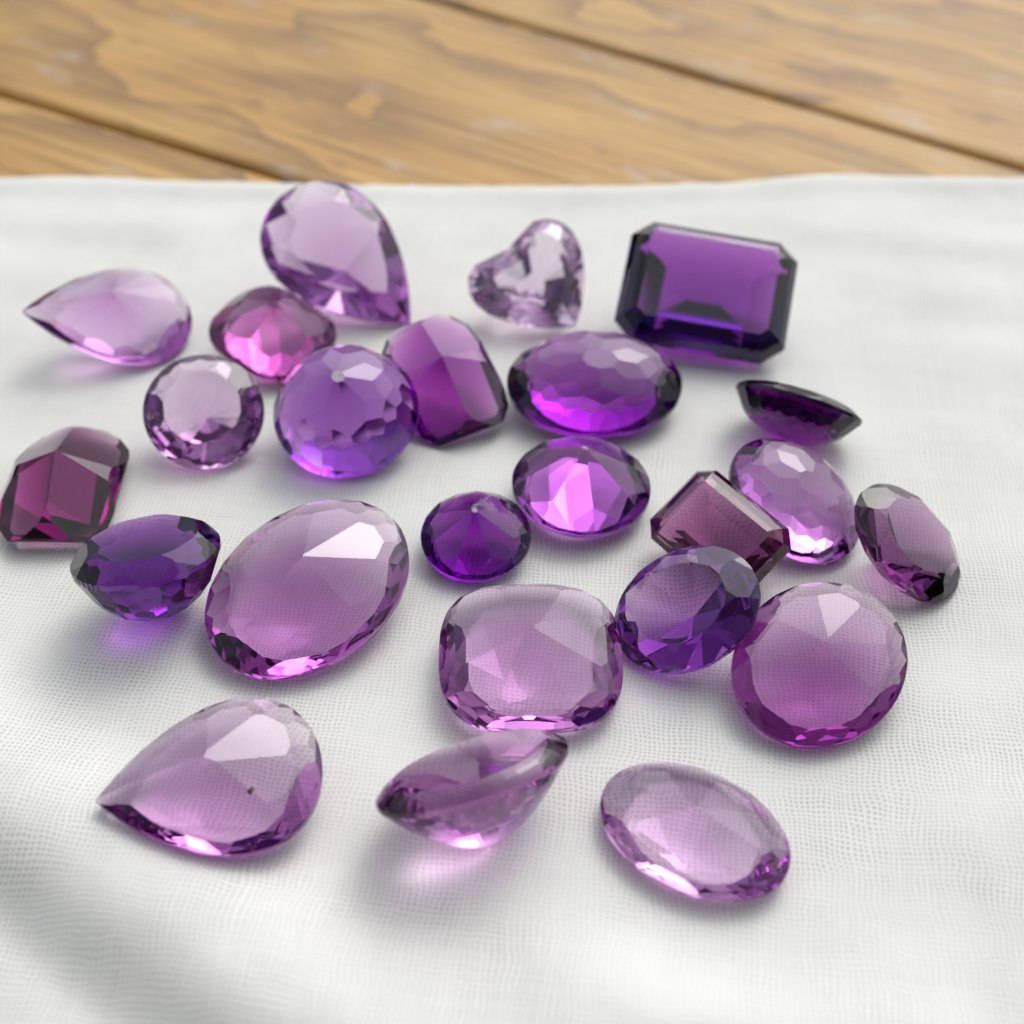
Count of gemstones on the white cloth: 24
